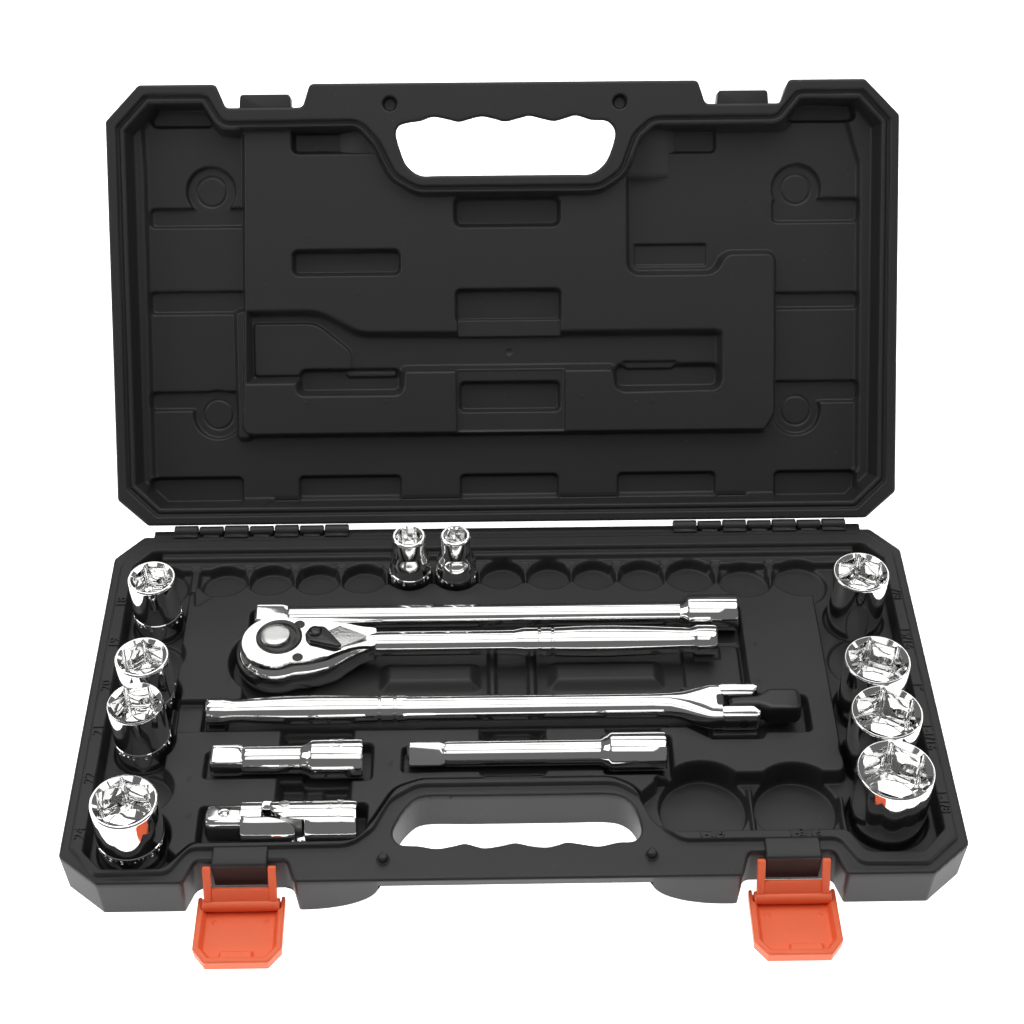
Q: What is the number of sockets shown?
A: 10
